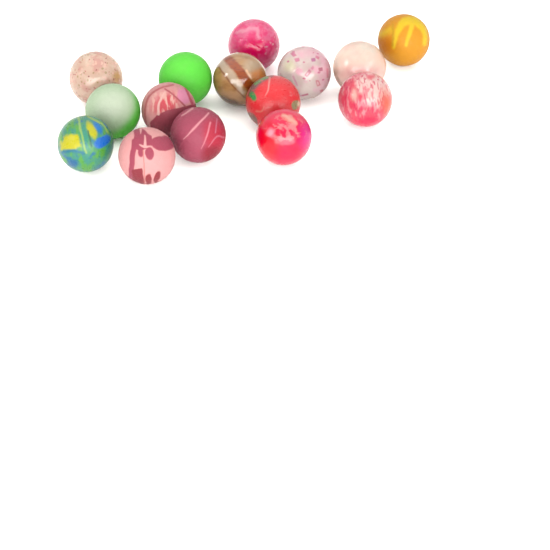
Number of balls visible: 15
